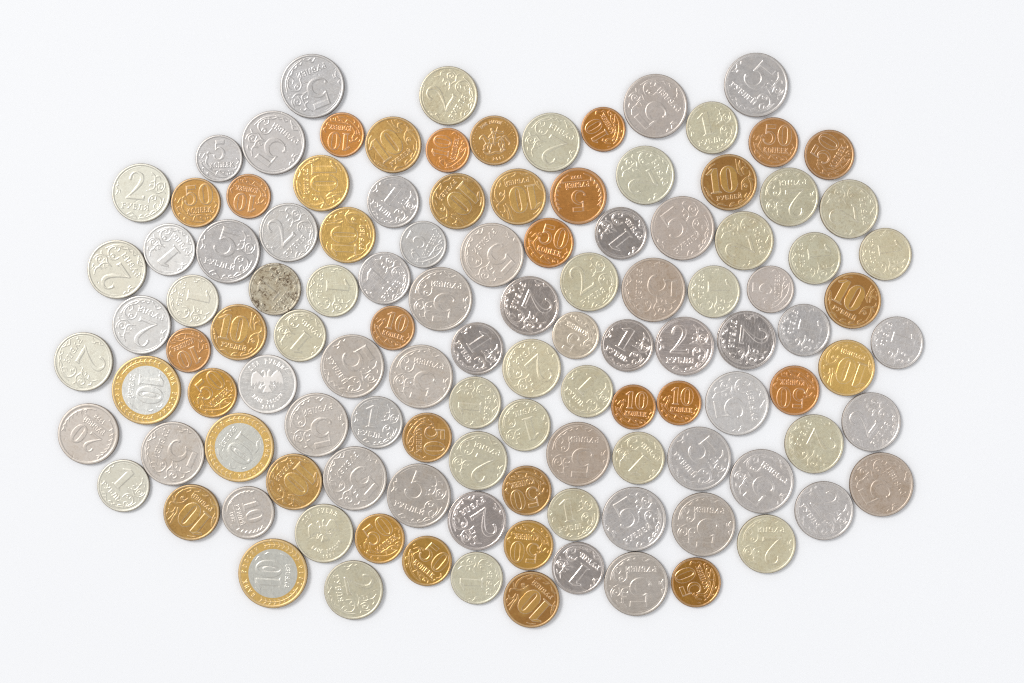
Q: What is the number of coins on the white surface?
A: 116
